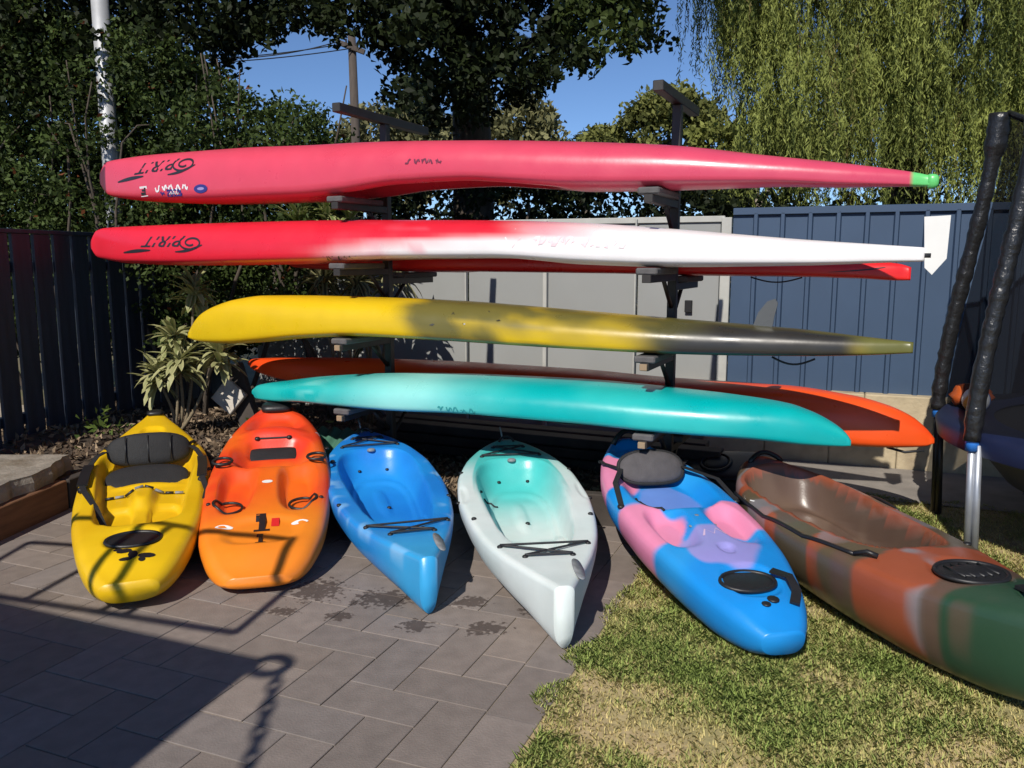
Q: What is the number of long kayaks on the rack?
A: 6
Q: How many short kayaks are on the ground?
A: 6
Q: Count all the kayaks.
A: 12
